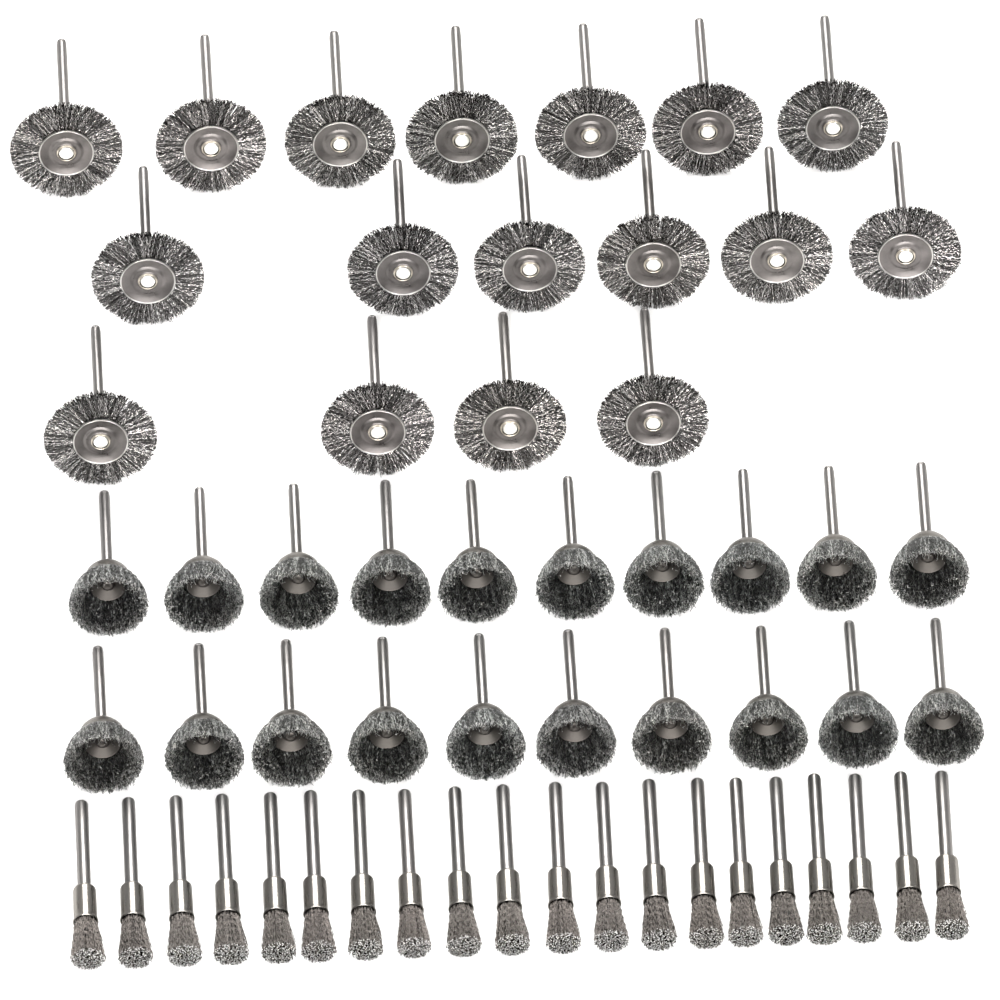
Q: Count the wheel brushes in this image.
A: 17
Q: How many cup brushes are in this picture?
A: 20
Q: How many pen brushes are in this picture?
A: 20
